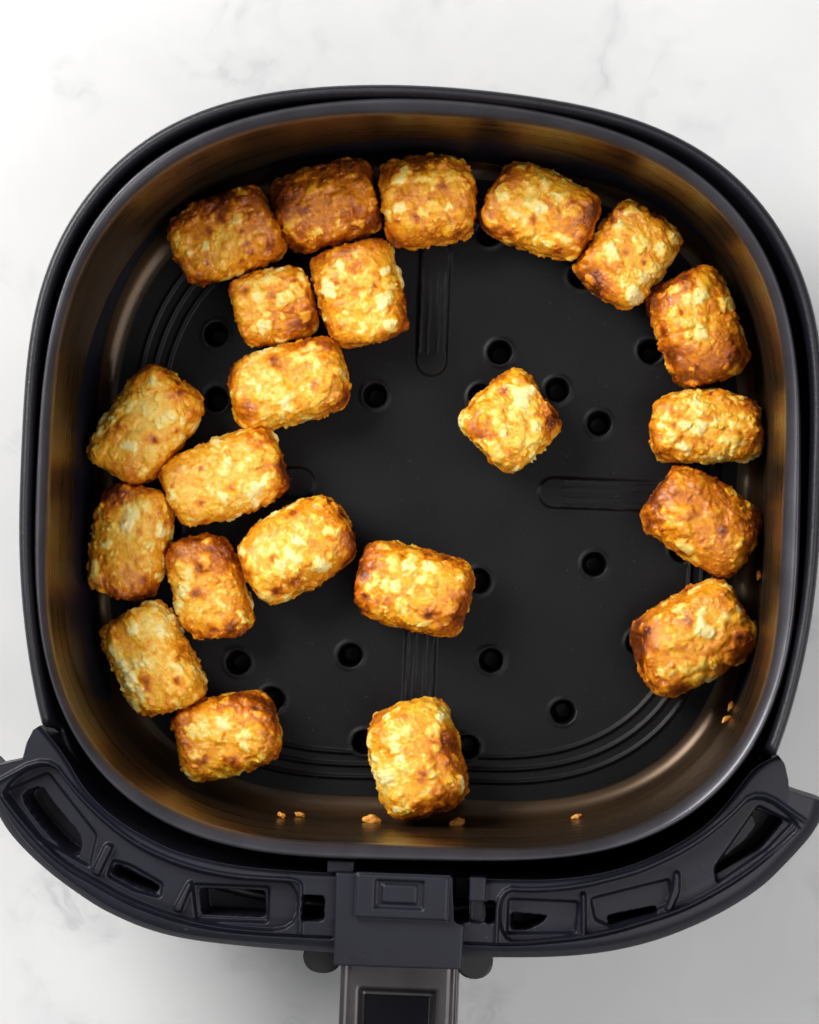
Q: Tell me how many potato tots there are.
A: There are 22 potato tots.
